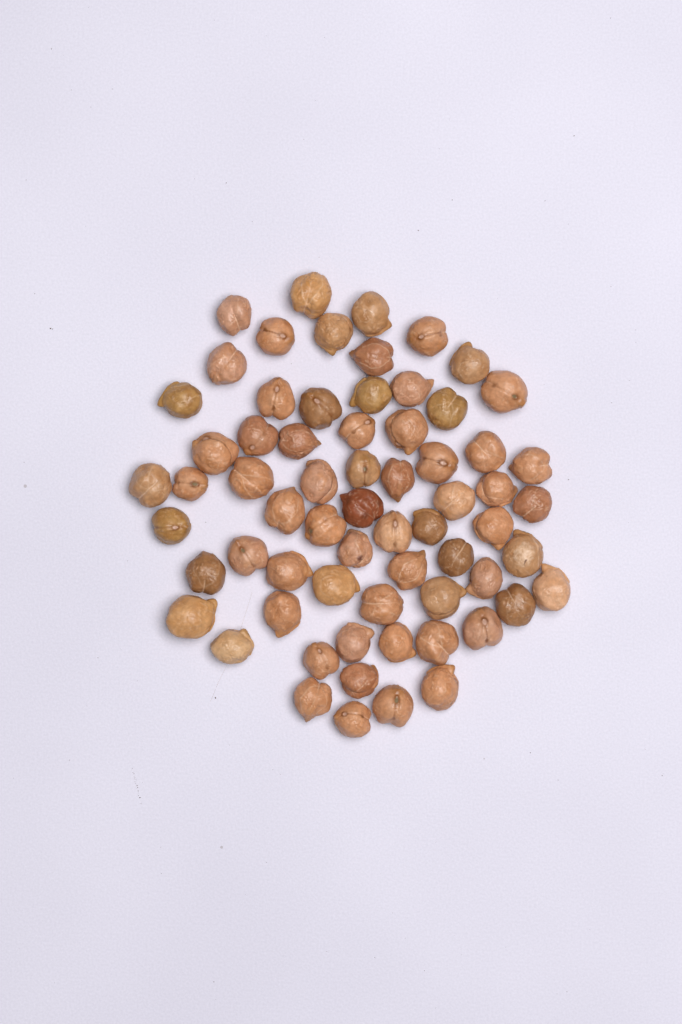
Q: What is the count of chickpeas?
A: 66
